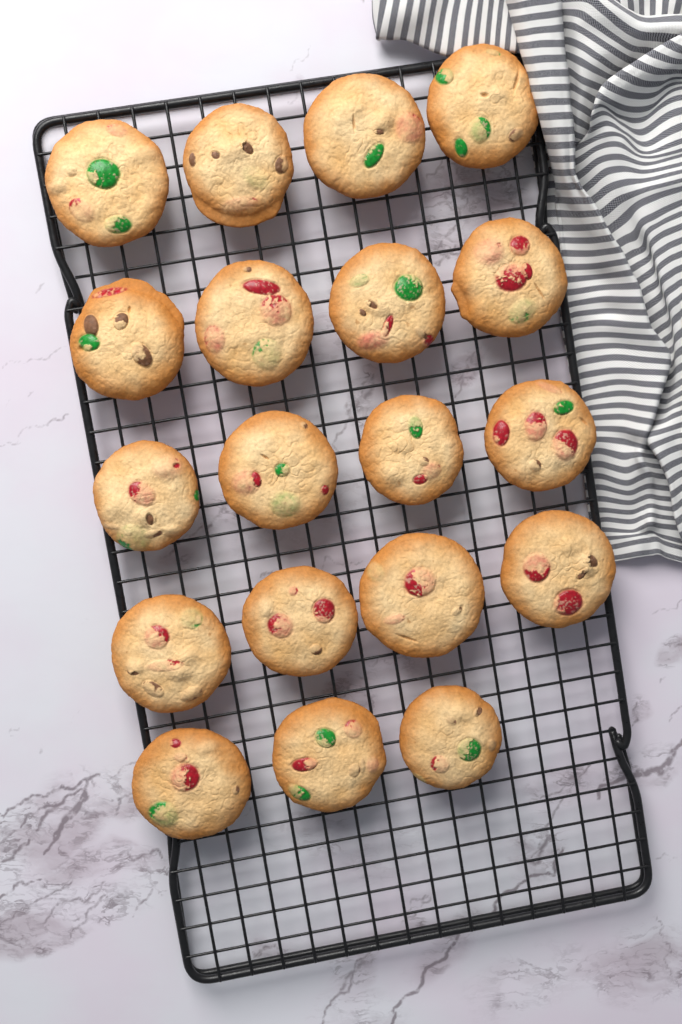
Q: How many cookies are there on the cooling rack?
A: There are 19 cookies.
